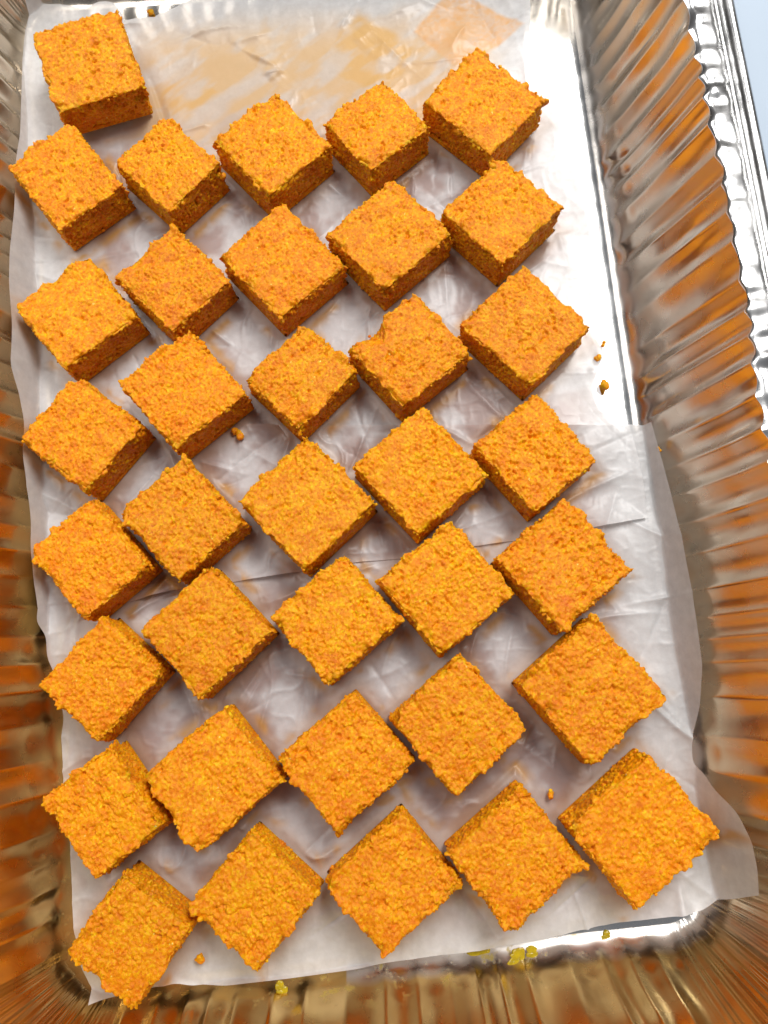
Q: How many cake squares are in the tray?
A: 36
